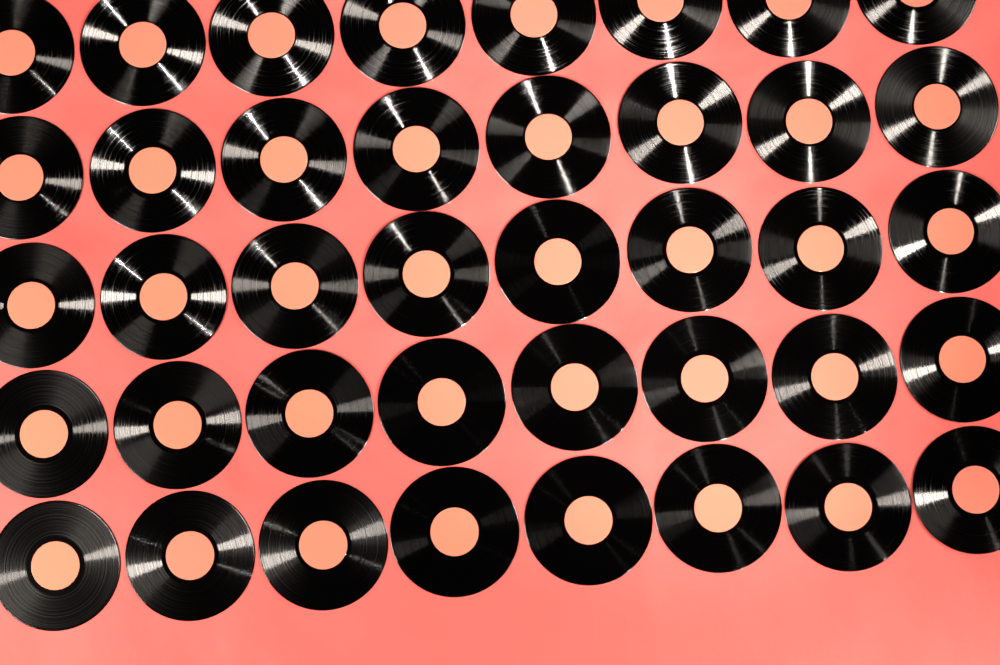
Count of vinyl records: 40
